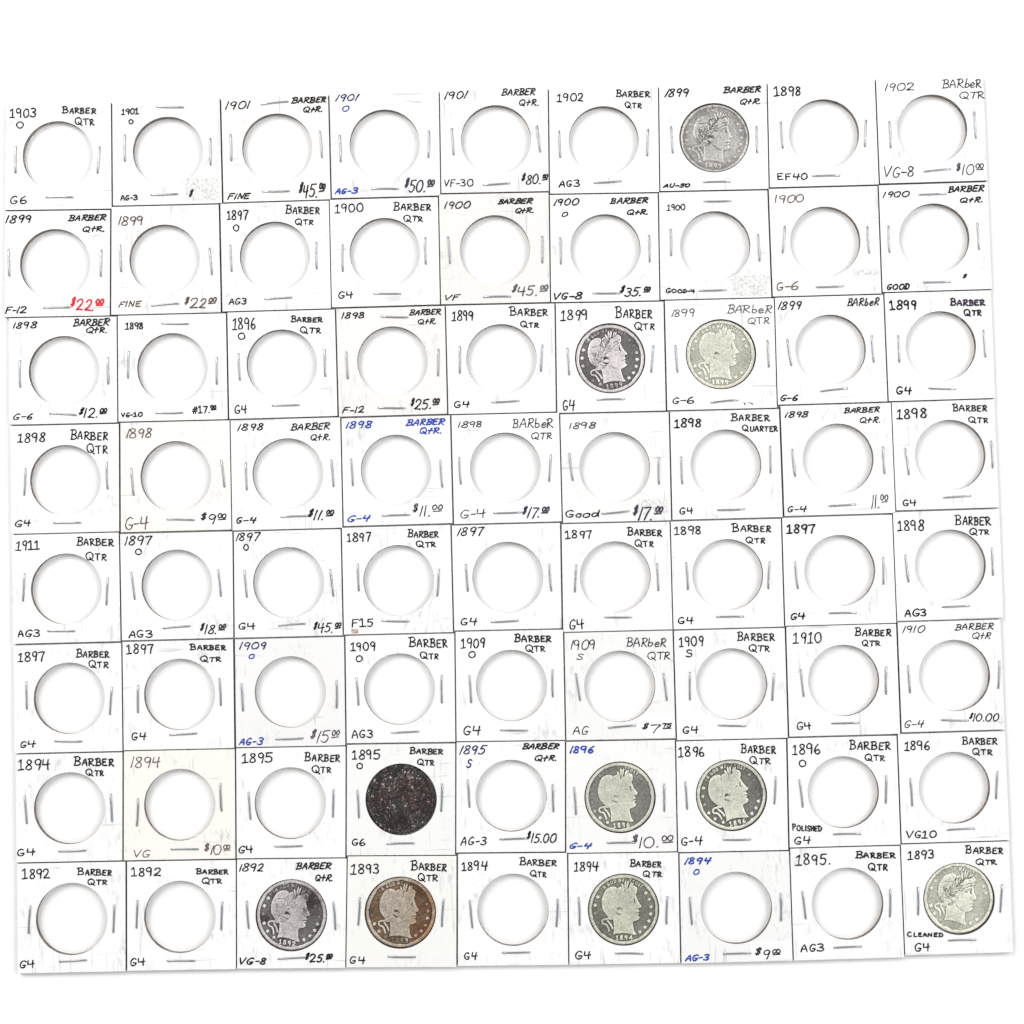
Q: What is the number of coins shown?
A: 10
